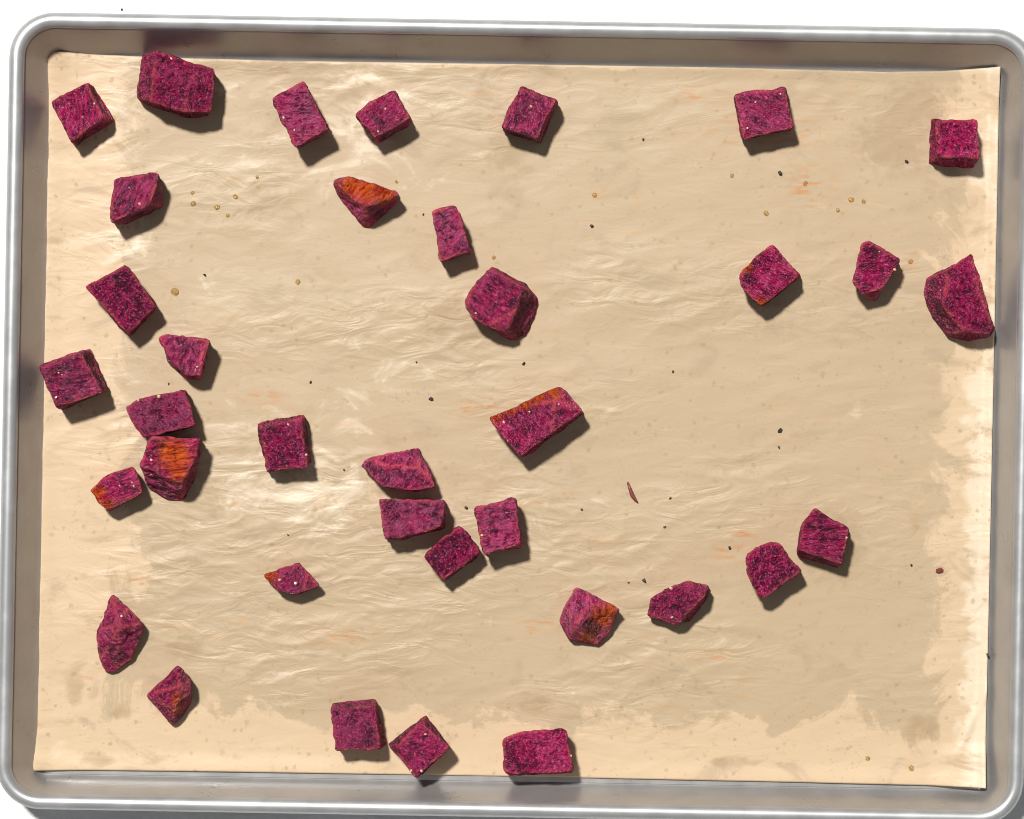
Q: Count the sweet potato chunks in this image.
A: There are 36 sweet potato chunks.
